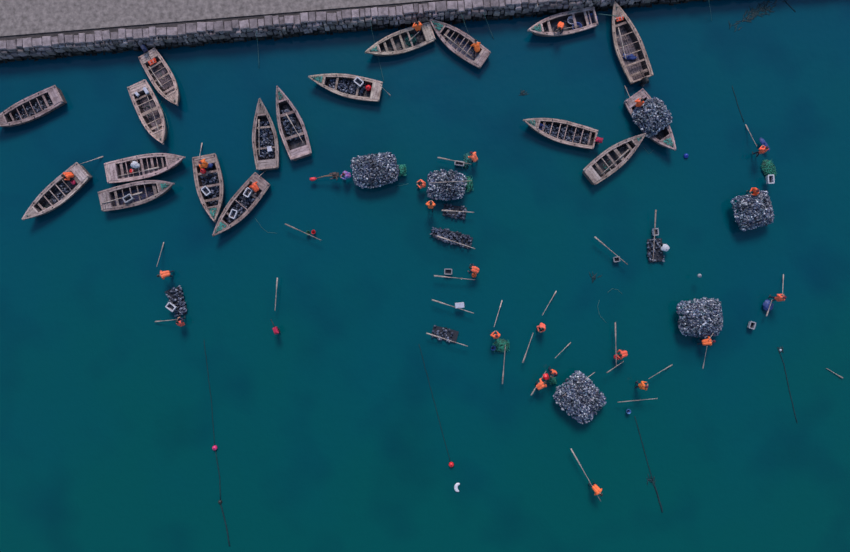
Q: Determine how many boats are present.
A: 18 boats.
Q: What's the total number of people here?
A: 25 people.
